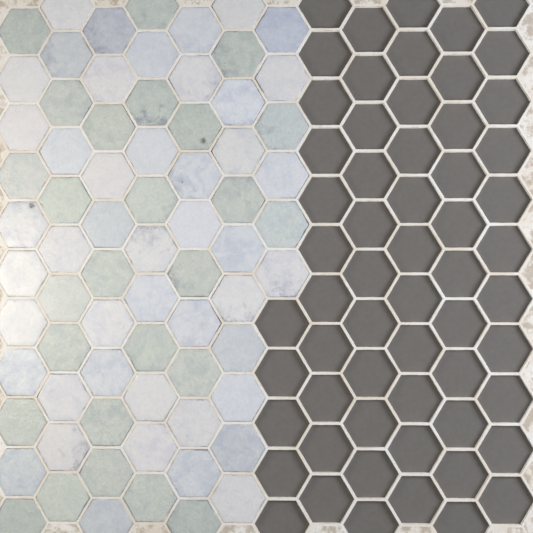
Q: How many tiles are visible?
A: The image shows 72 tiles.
